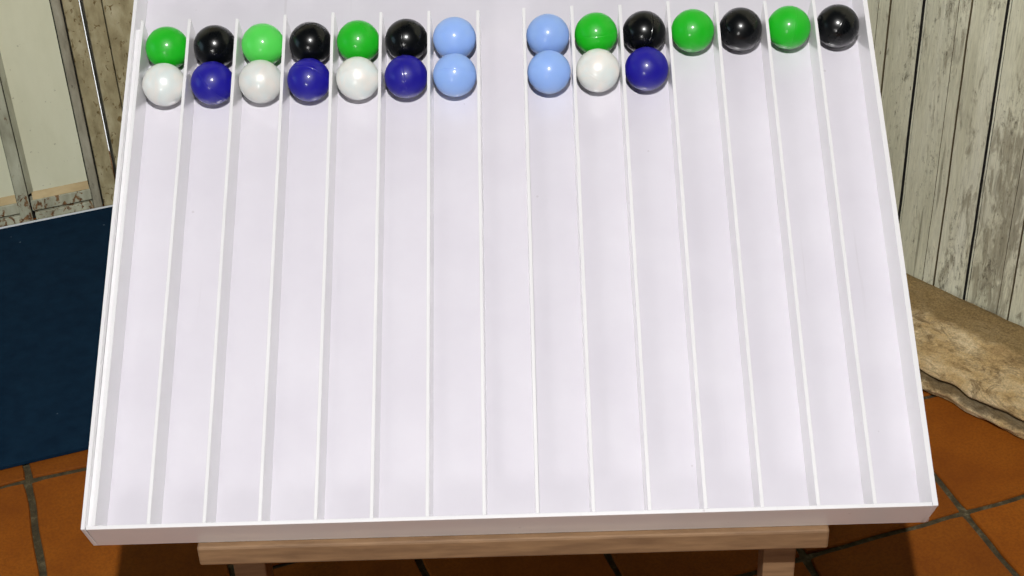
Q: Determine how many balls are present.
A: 24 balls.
